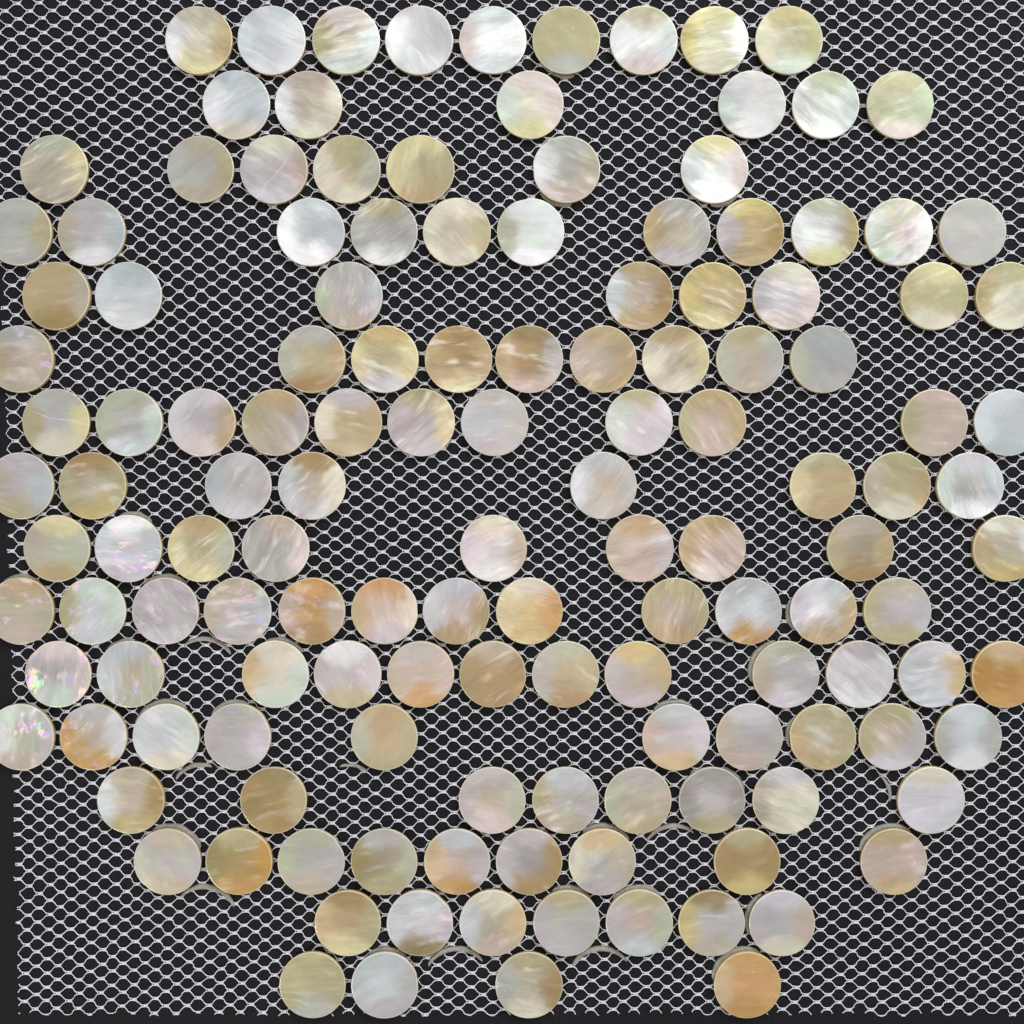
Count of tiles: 140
